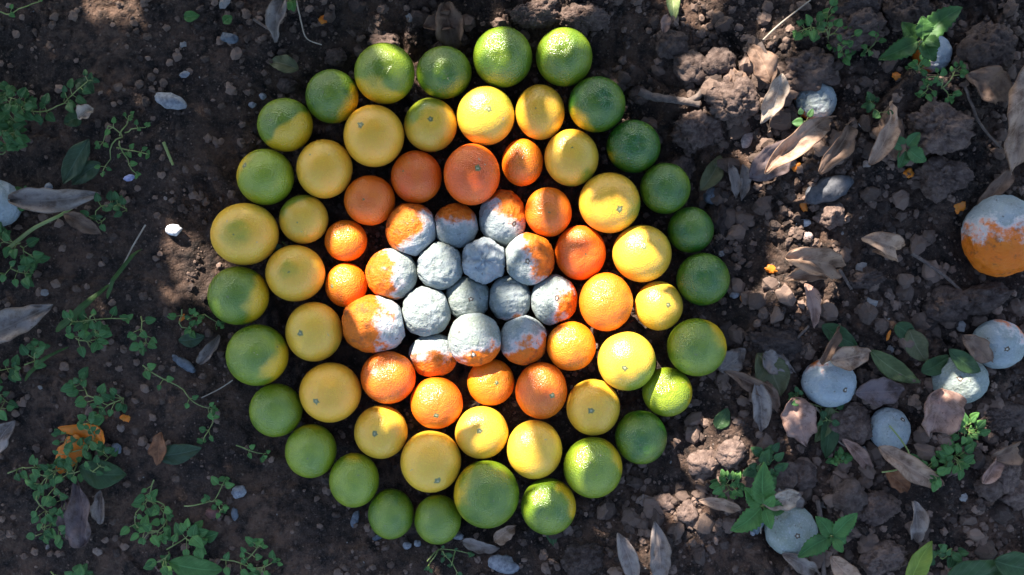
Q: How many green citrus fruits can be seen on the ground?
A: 25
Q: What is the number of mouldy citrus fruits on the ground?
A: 24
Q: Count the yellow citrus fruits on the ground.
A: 20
